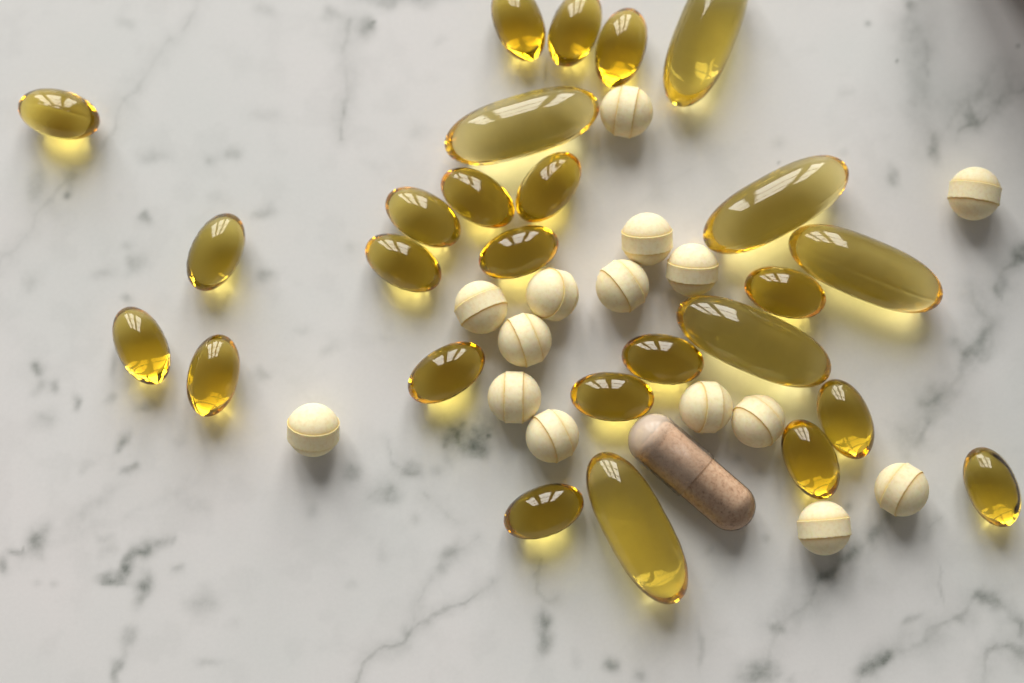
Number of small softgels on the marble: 20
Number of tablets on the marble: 15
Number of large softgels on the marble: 6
